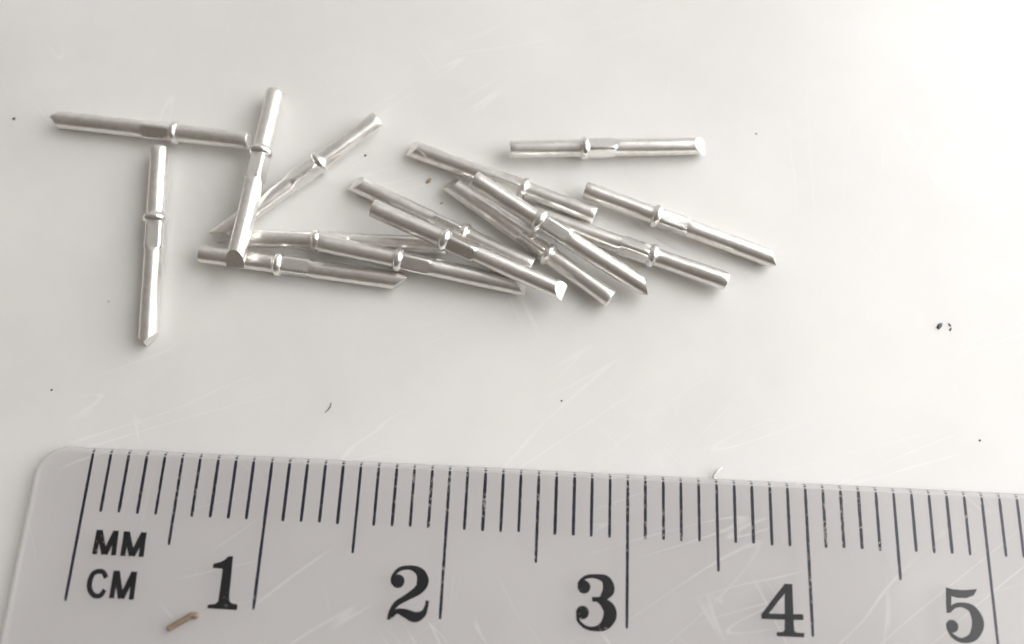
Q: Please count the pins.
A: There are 15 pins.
